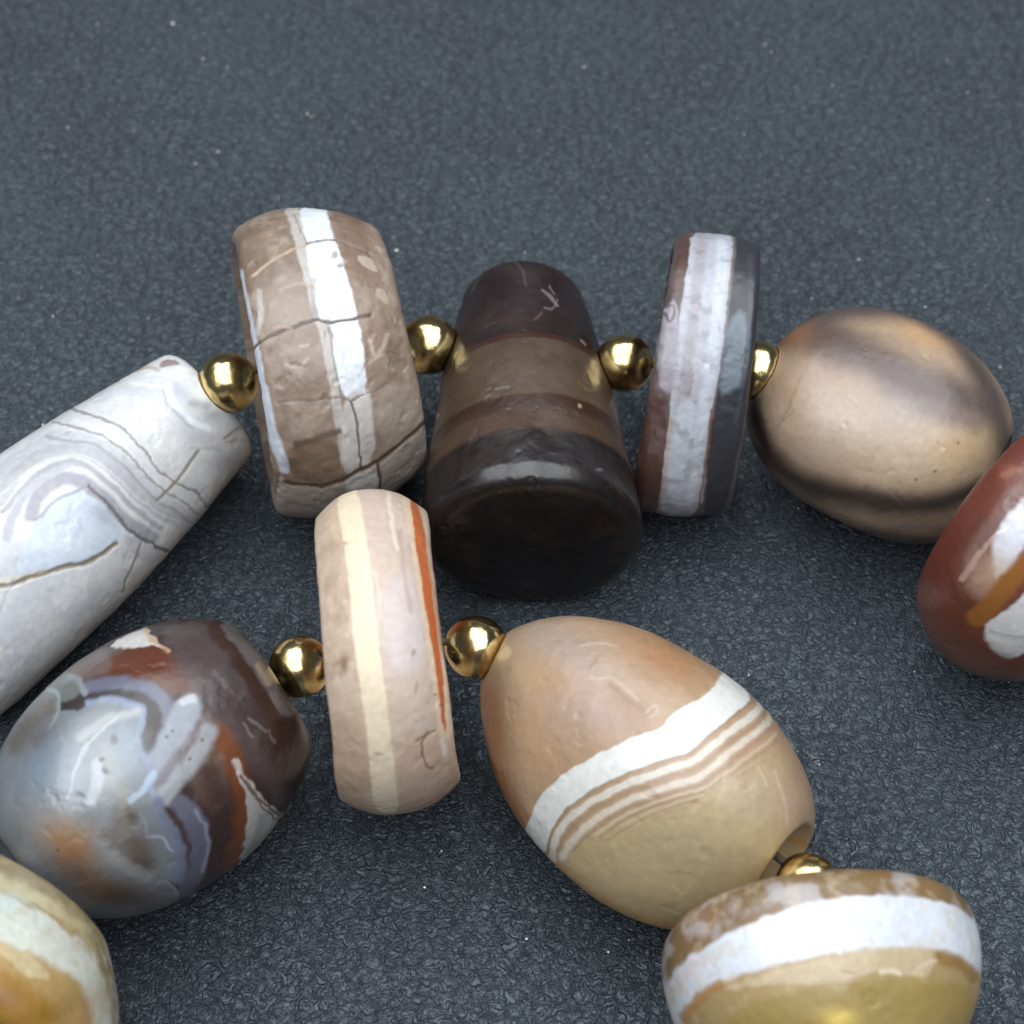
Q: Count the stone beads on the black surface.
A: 11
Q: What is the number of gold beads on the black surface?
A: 7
